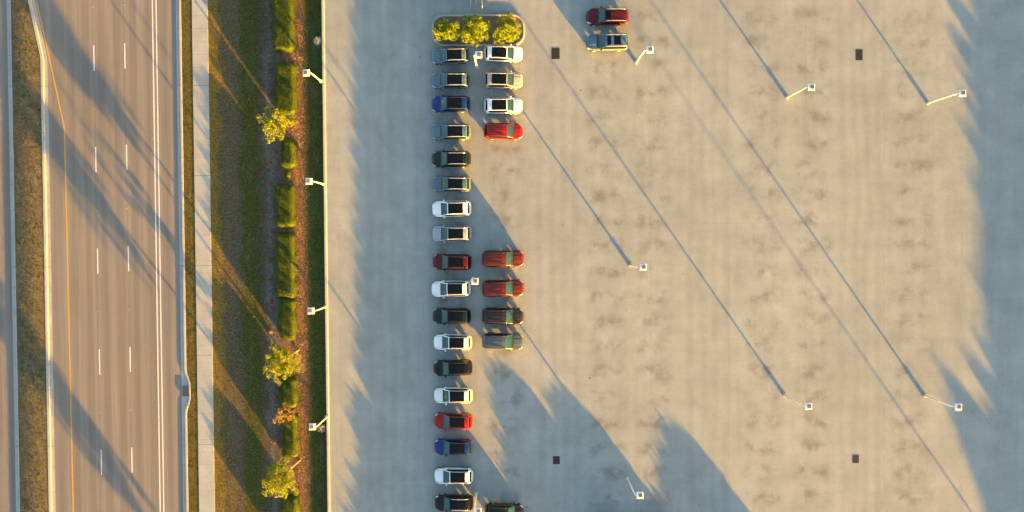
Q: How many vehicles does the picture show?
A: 29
